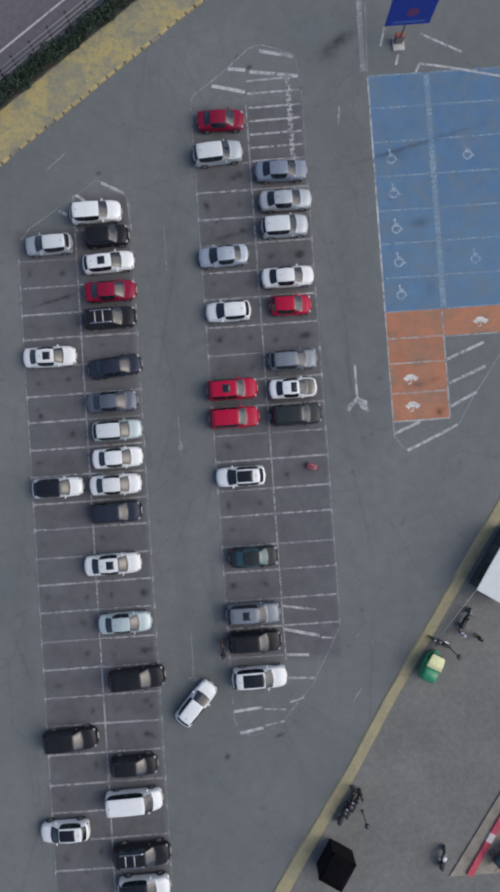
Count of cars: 43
